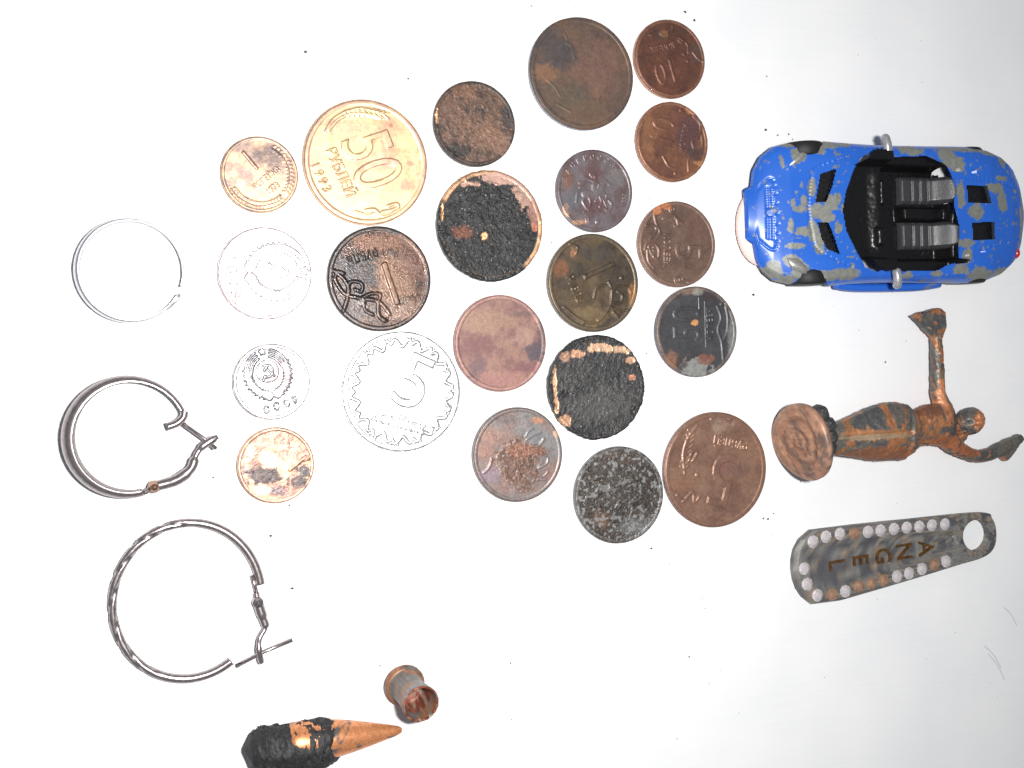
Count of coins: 21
